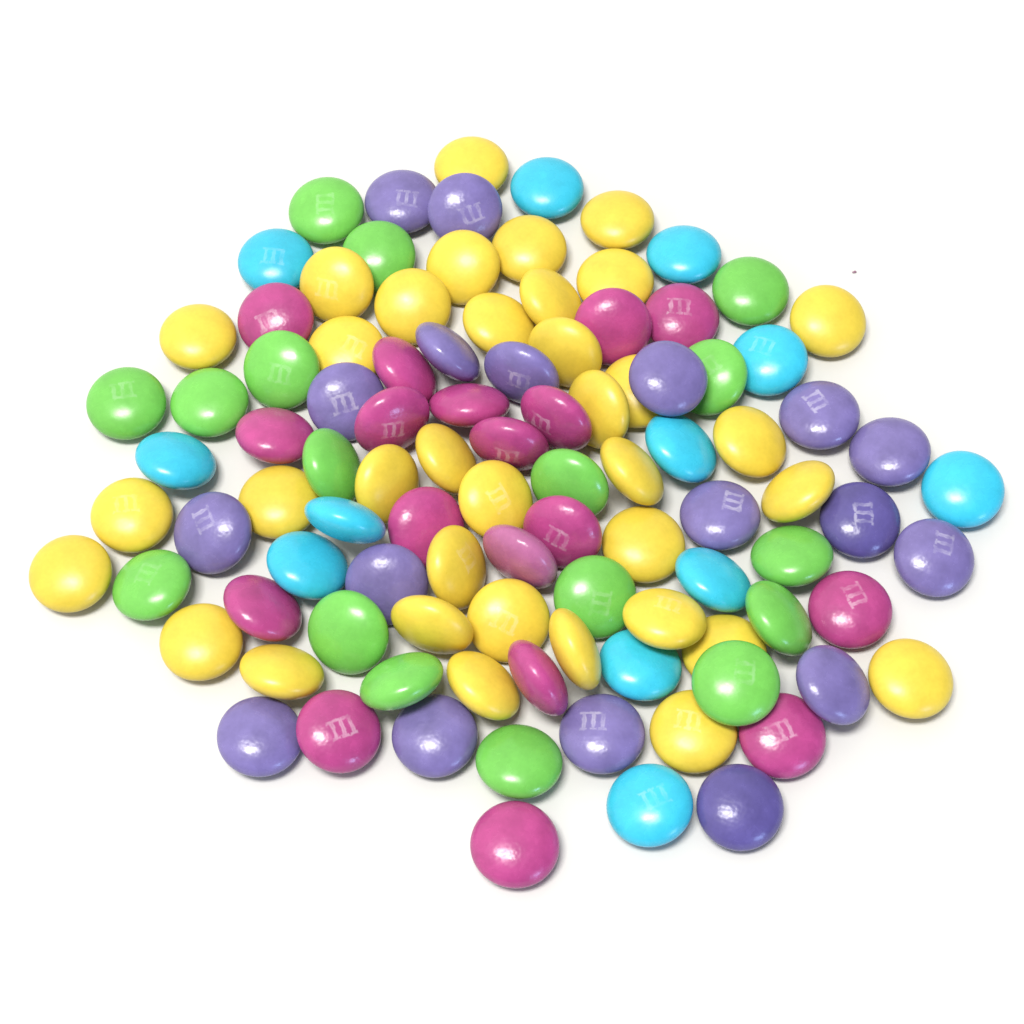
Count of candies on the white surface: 101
